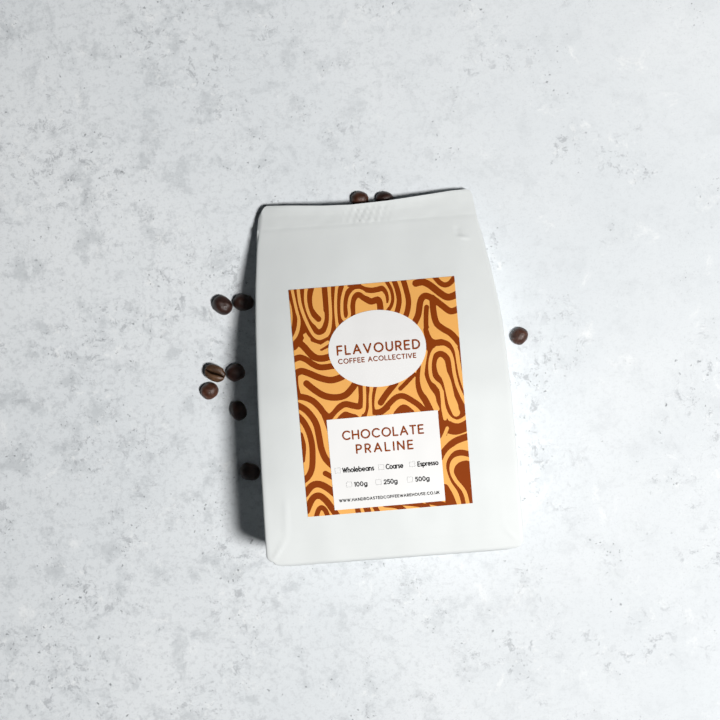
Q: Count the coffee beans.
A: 10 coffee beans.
